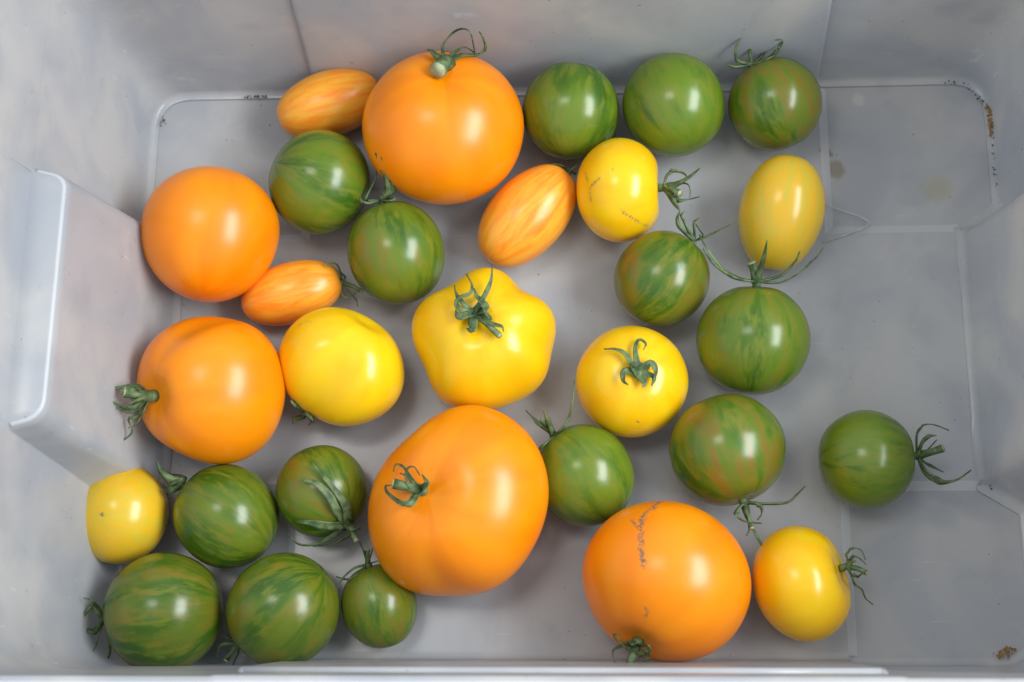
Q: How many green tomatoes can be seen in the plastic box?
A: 15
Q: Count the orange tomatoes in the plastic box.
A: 8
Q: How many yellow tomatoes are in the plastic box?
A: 7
